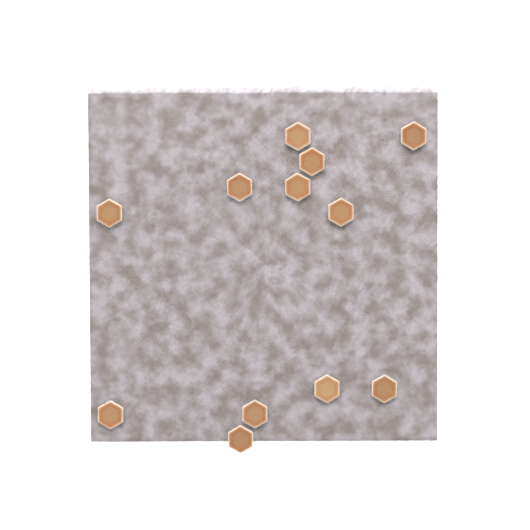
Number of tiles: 12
